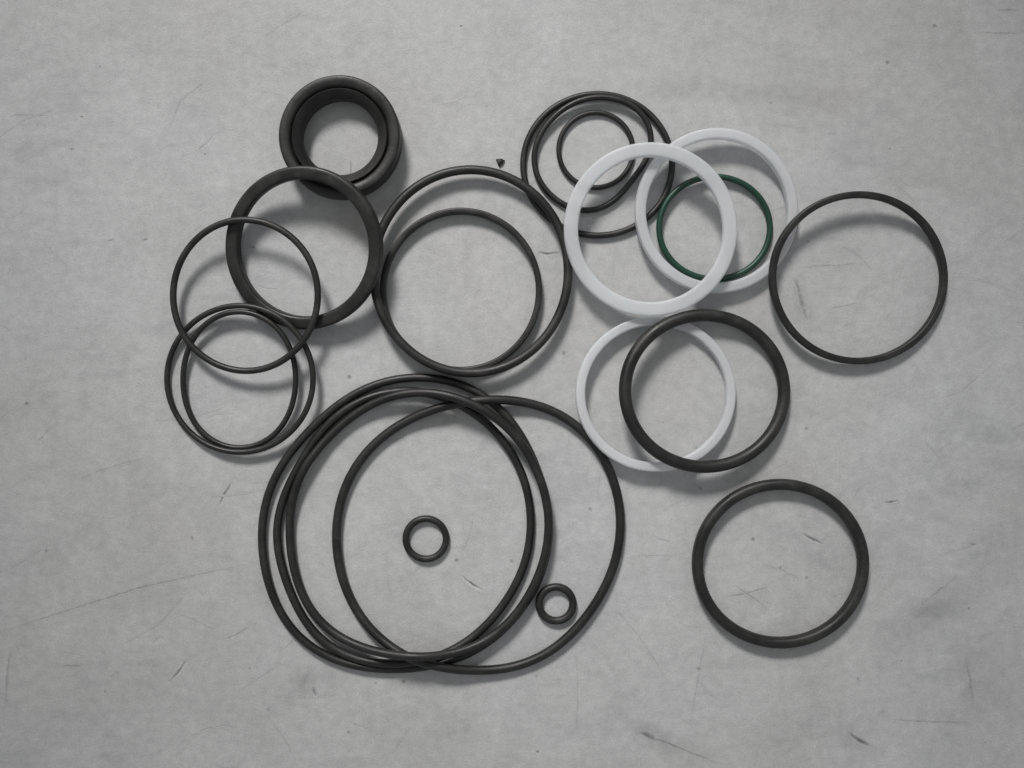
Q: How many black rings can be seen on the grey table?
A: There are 19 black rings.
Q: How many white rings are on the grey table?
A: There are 3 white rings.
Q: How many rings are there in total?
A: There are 22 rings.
